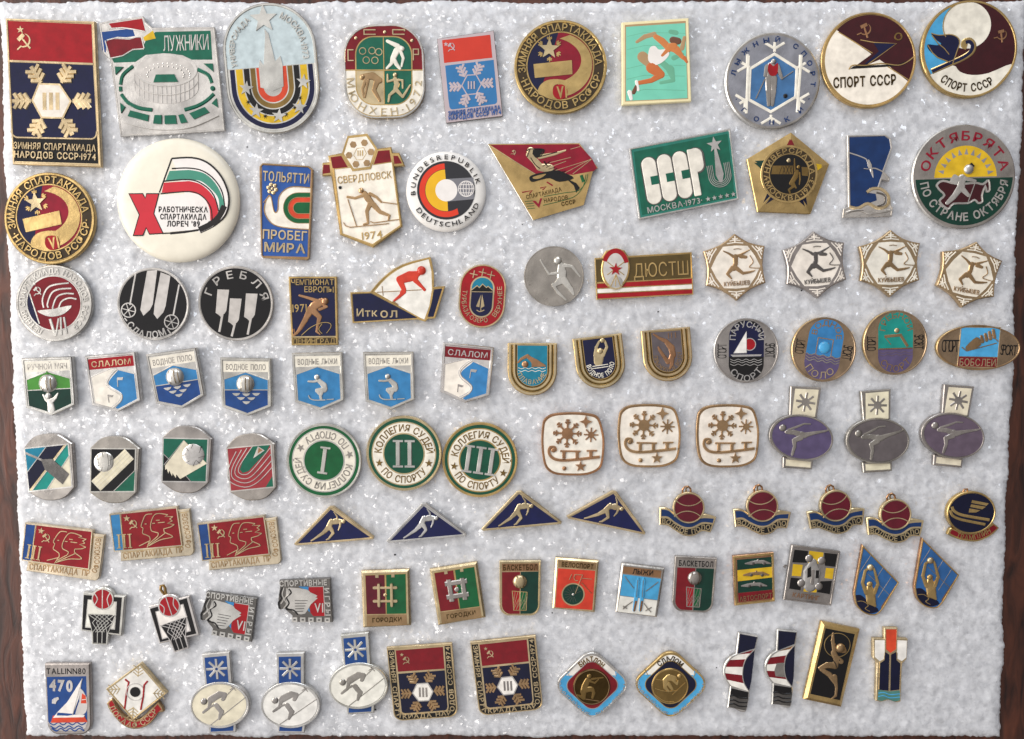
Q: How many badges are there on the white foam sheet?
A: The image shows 98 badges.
